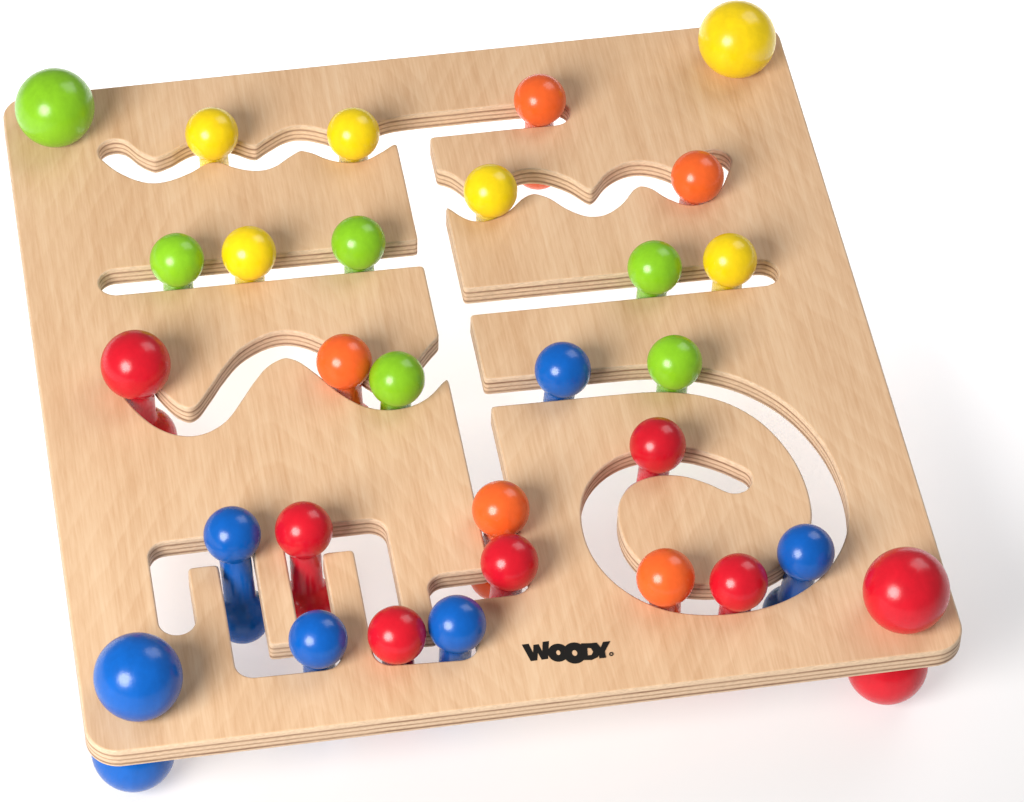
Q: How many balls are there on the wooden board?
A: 30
